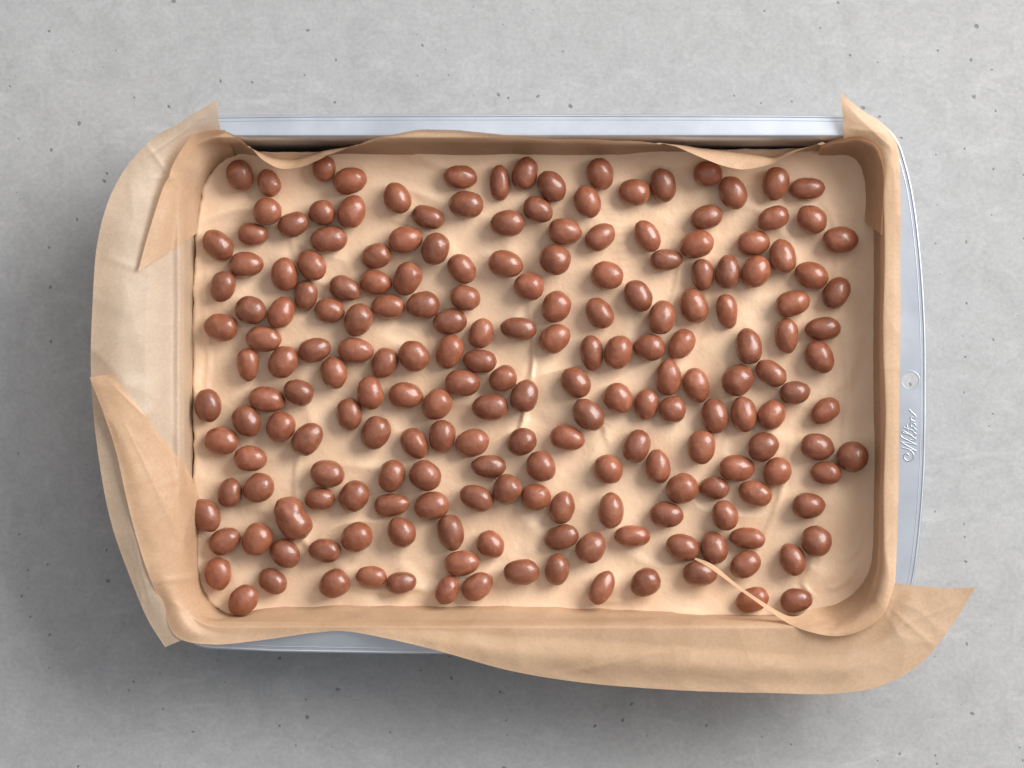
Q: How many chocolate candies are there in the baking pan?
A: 200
